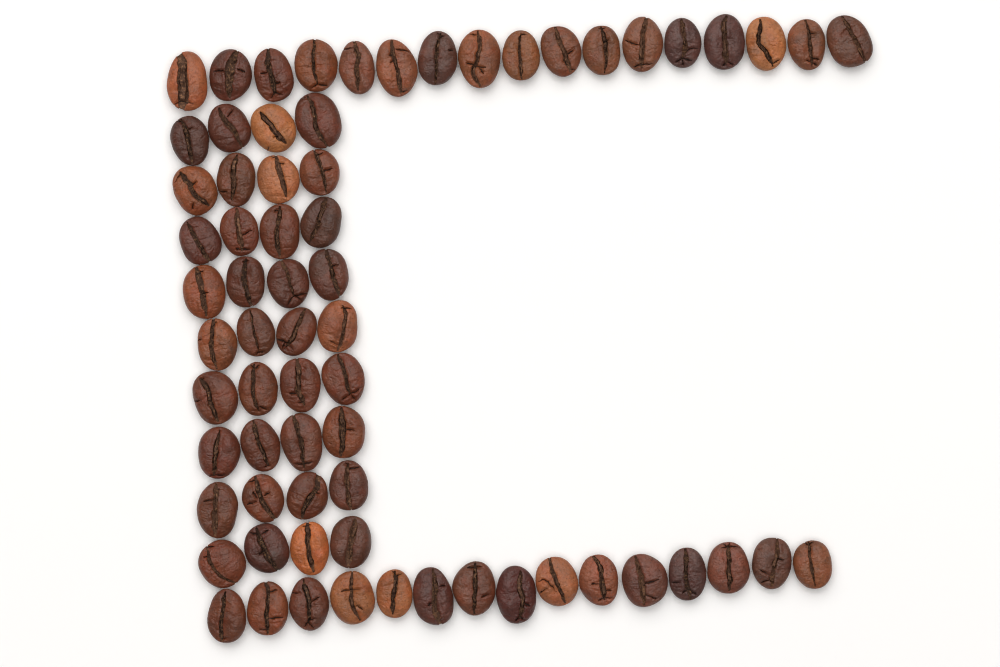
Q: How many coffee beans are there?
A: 68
